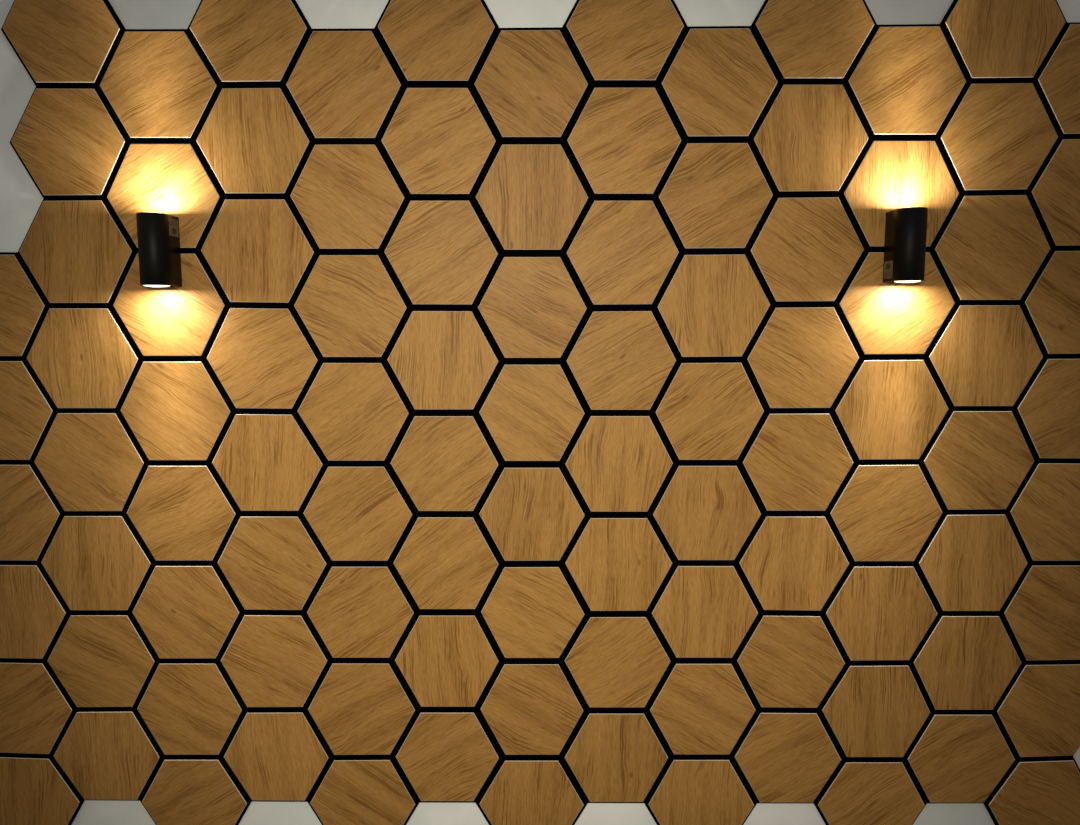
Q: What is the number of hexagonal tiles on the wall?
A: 102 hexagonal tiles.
